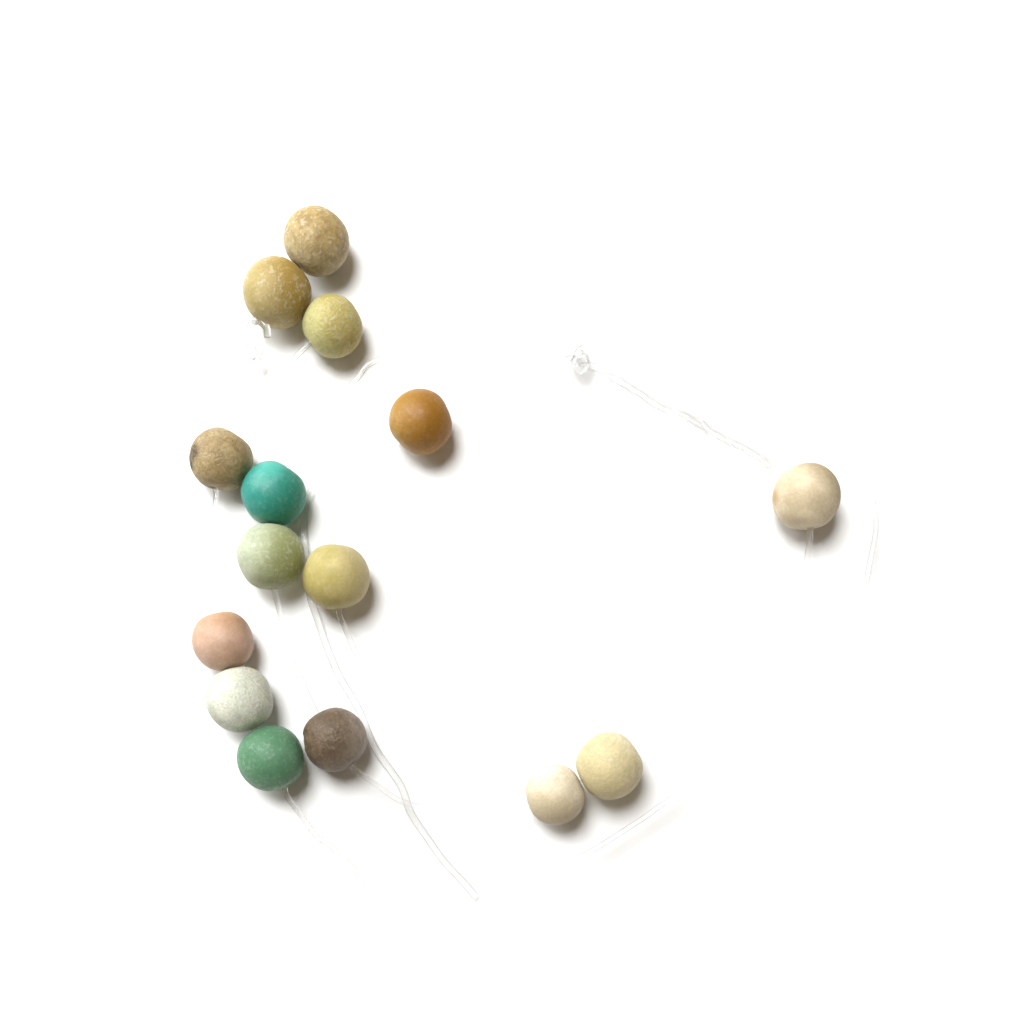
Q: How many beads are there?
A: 15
